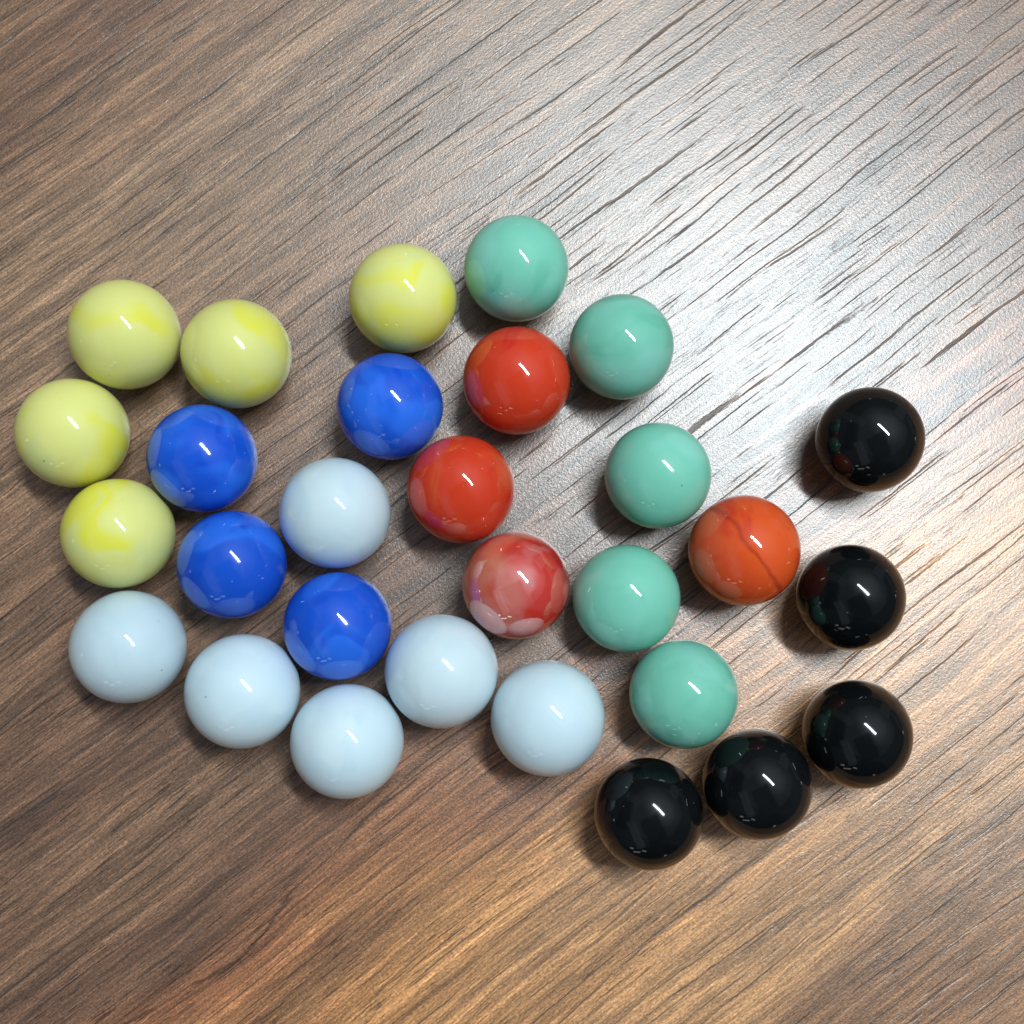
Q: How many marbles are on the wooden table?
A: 29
